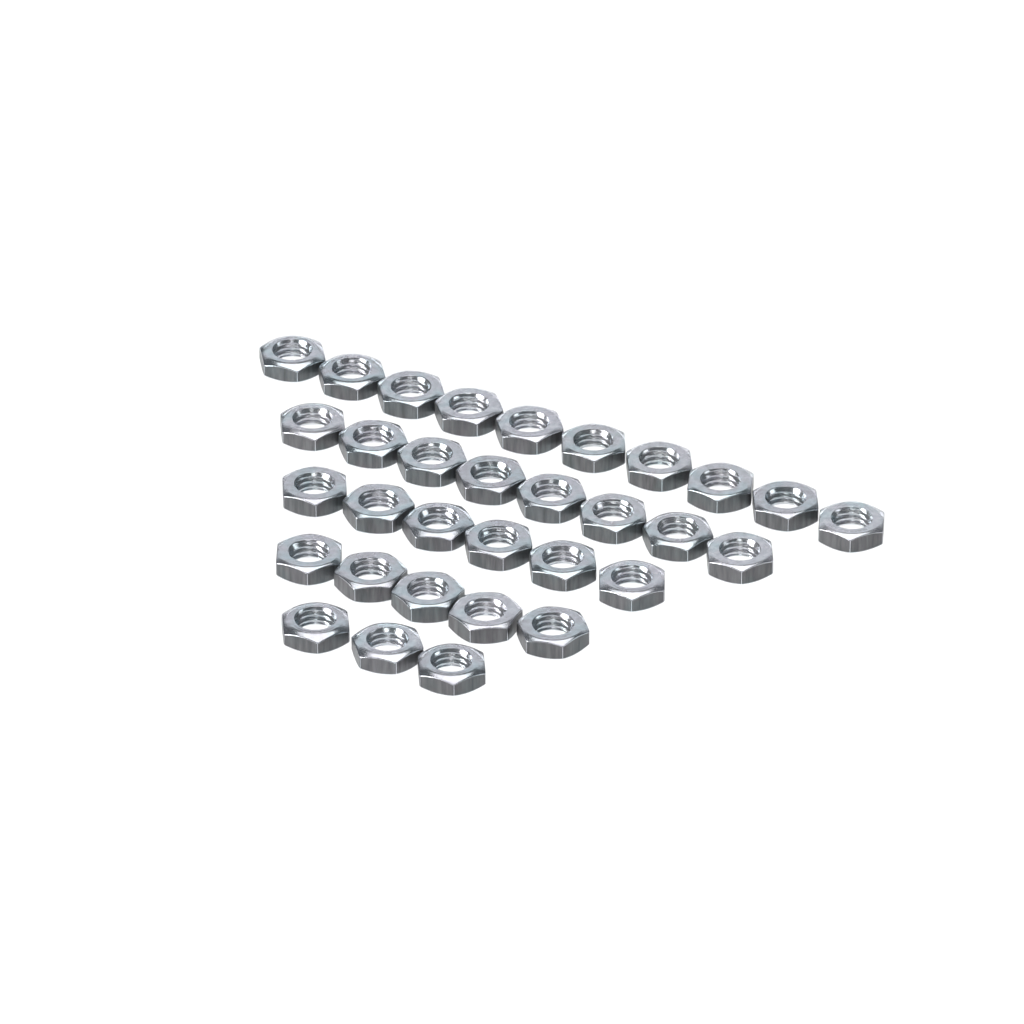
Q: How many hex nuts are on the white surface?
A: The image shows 32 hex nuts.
